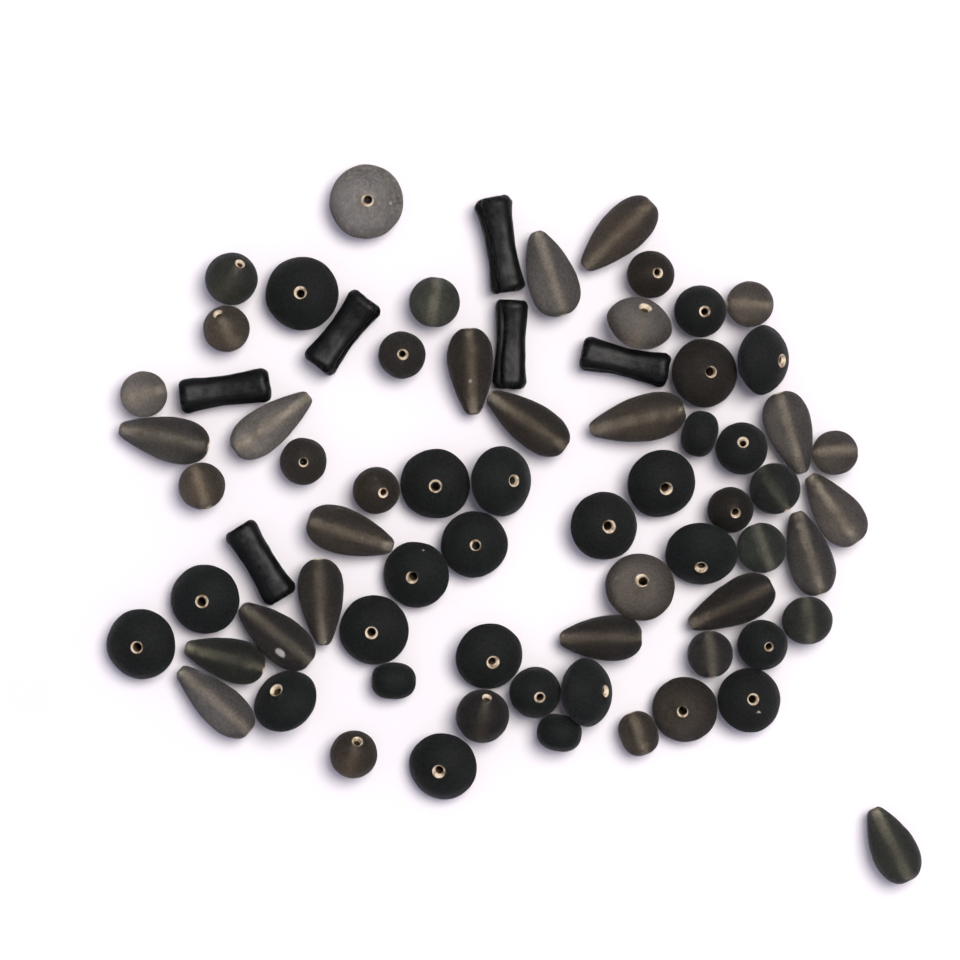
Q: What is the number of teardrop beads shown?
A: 18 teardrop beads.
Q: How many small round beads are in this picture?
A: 26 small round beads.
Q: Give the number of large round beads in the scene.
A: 22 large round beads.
